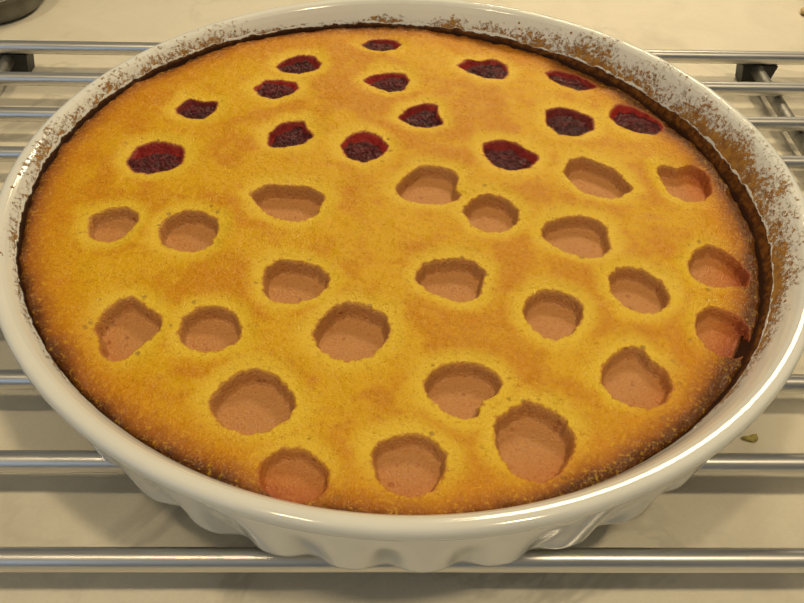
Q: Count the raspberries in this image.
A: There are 14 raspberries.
